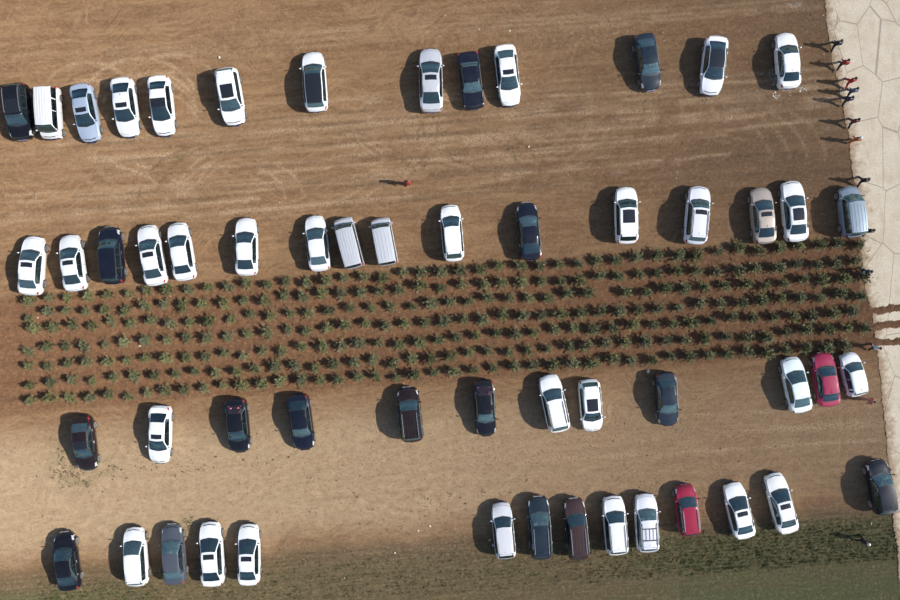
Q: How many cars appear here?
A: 55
